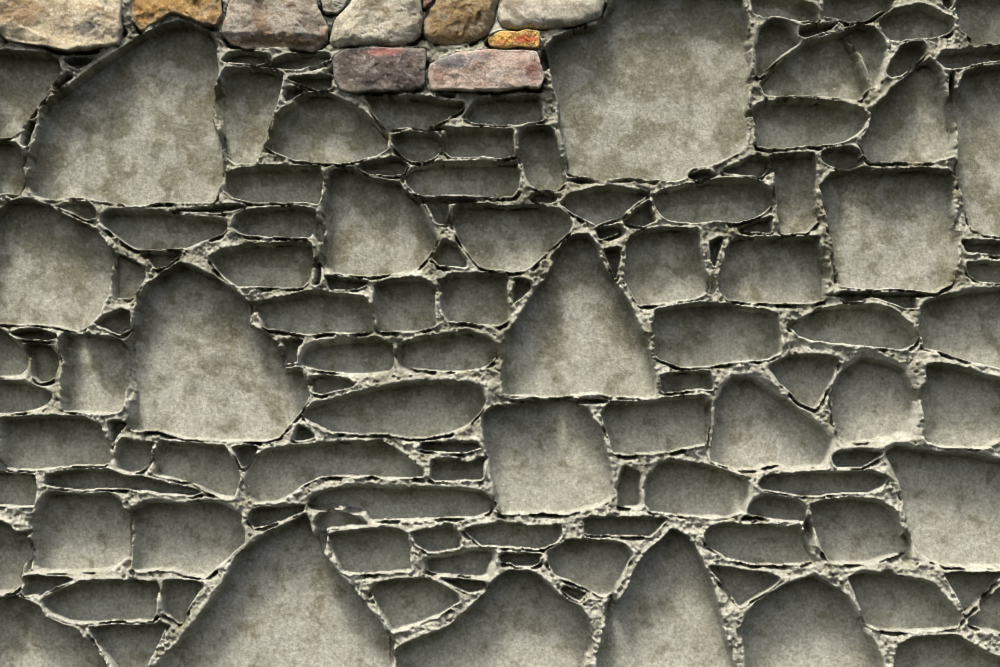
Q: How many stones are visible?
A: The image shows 11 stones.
